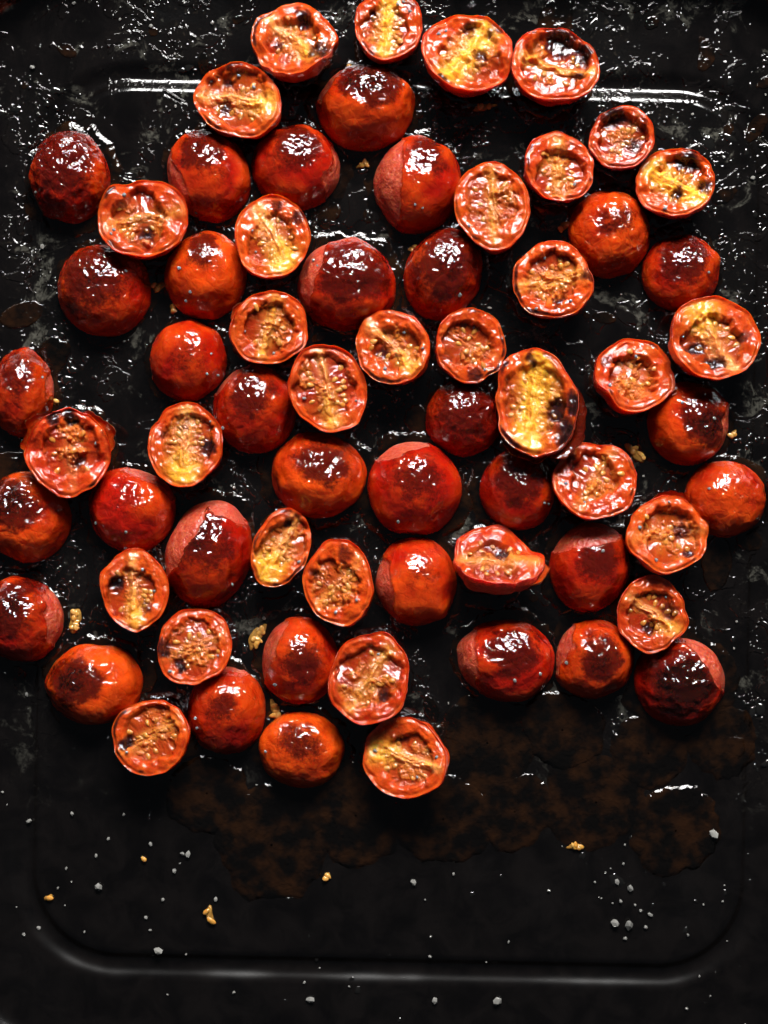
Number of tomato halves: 65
